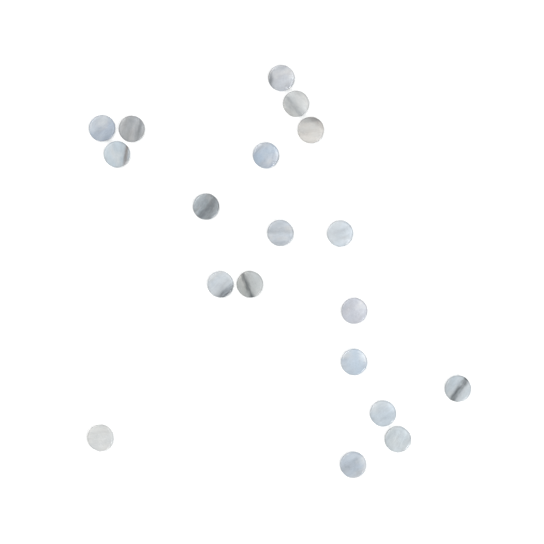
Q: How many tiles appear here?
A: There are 19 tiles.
